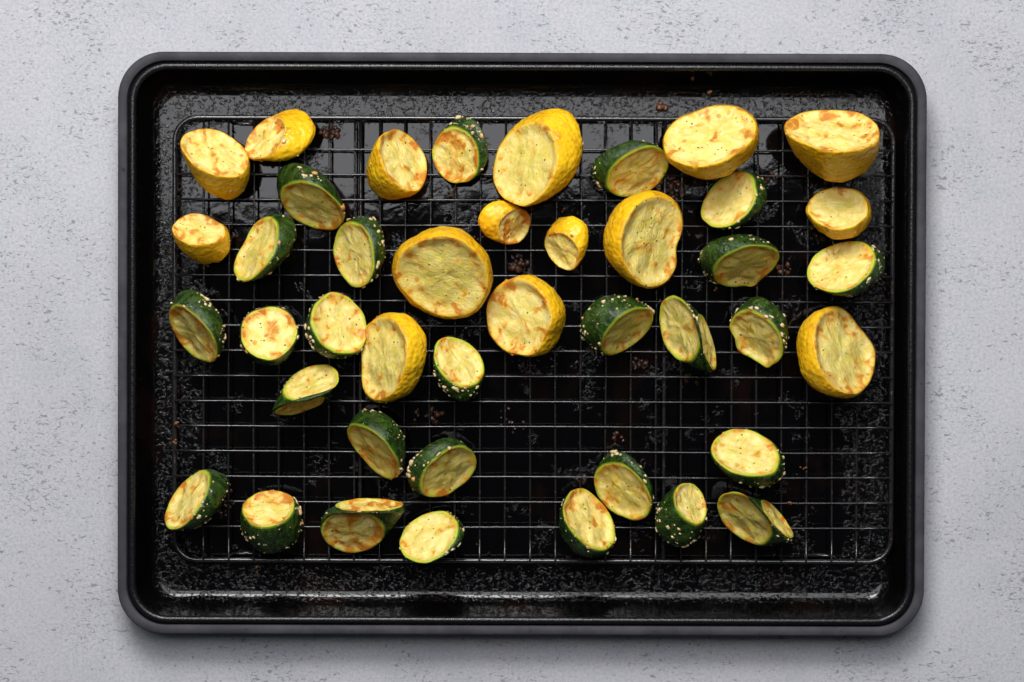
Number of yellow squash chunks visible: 15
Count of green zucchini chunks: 27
